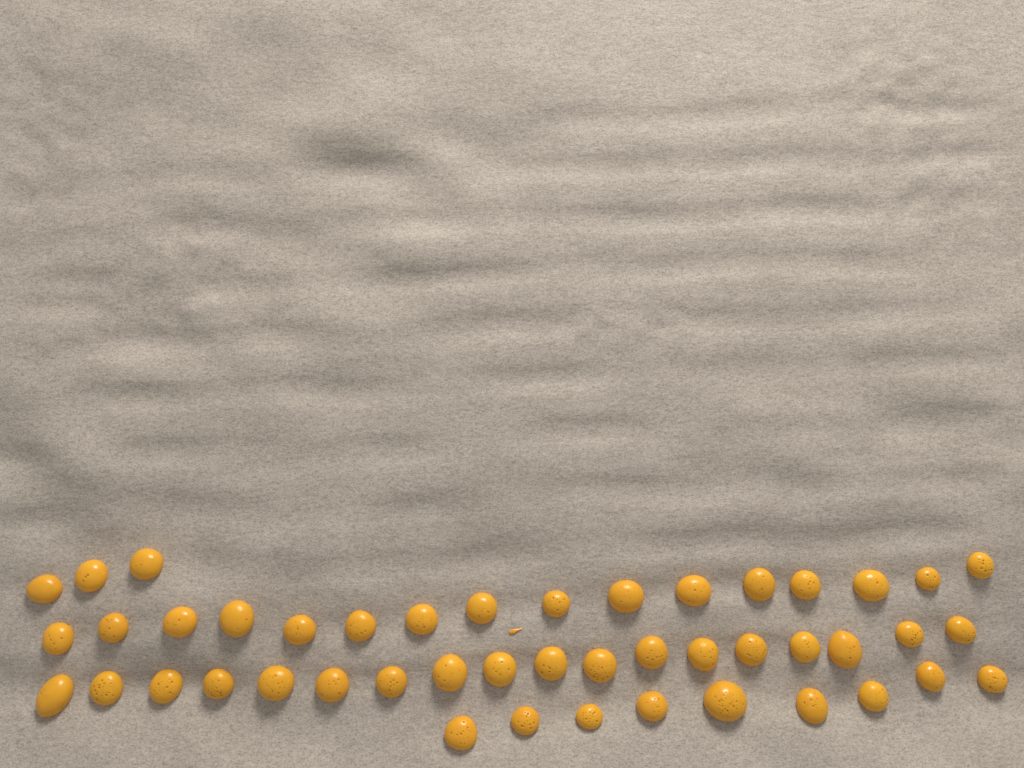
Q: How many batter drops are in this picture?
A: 46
